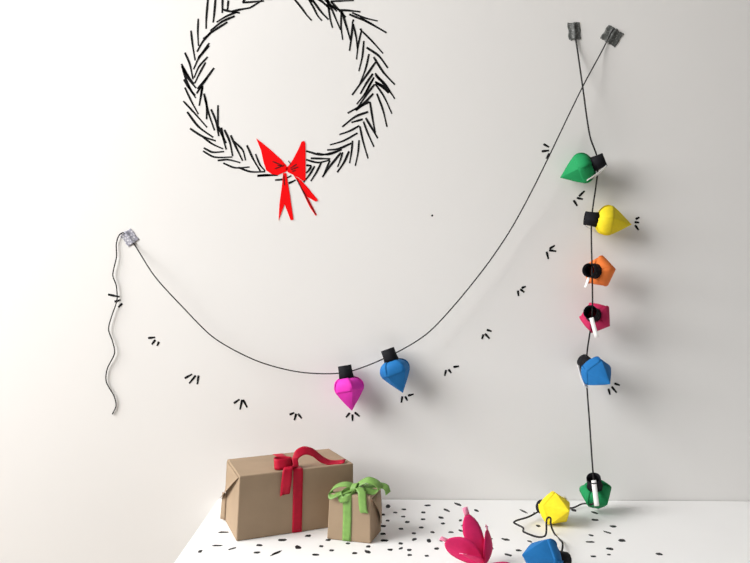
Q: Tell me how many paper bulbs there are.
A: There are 10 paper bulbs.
